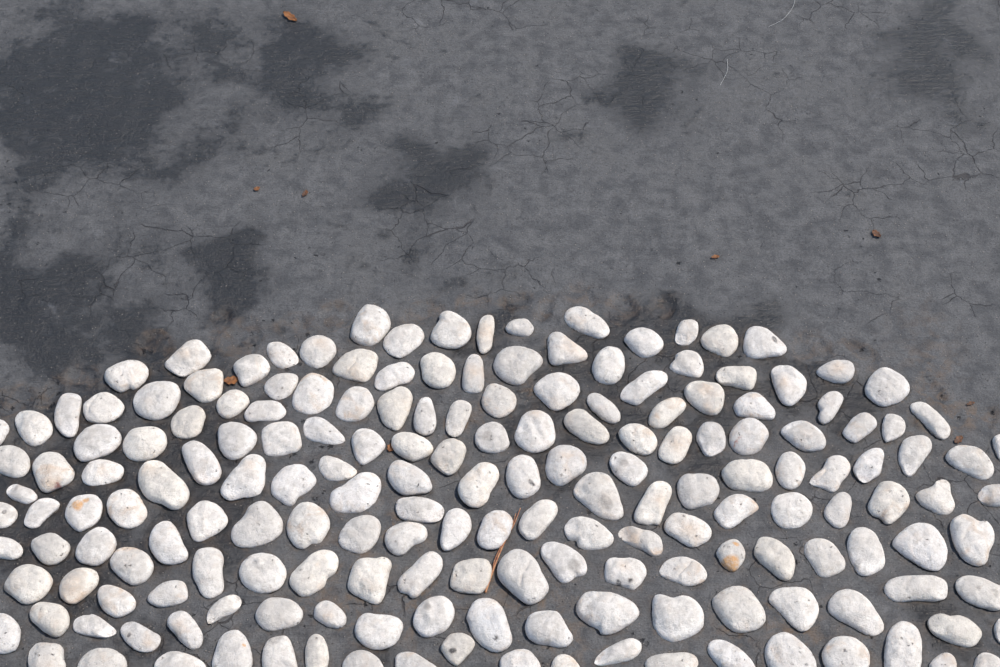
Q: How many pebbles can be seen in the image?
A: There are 181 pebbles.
